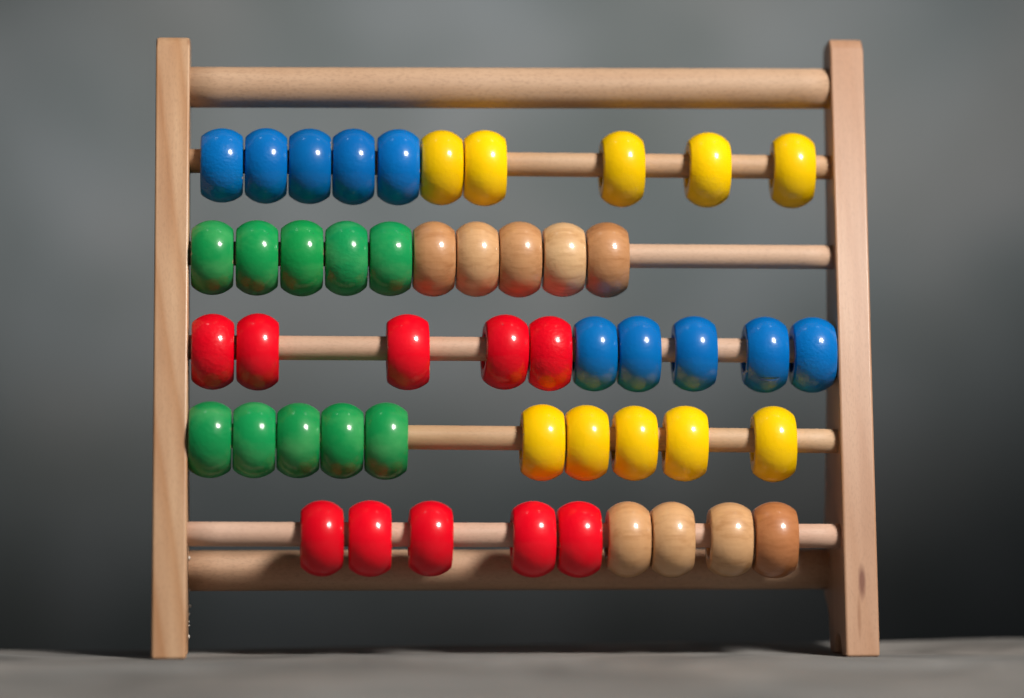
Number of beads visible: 49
